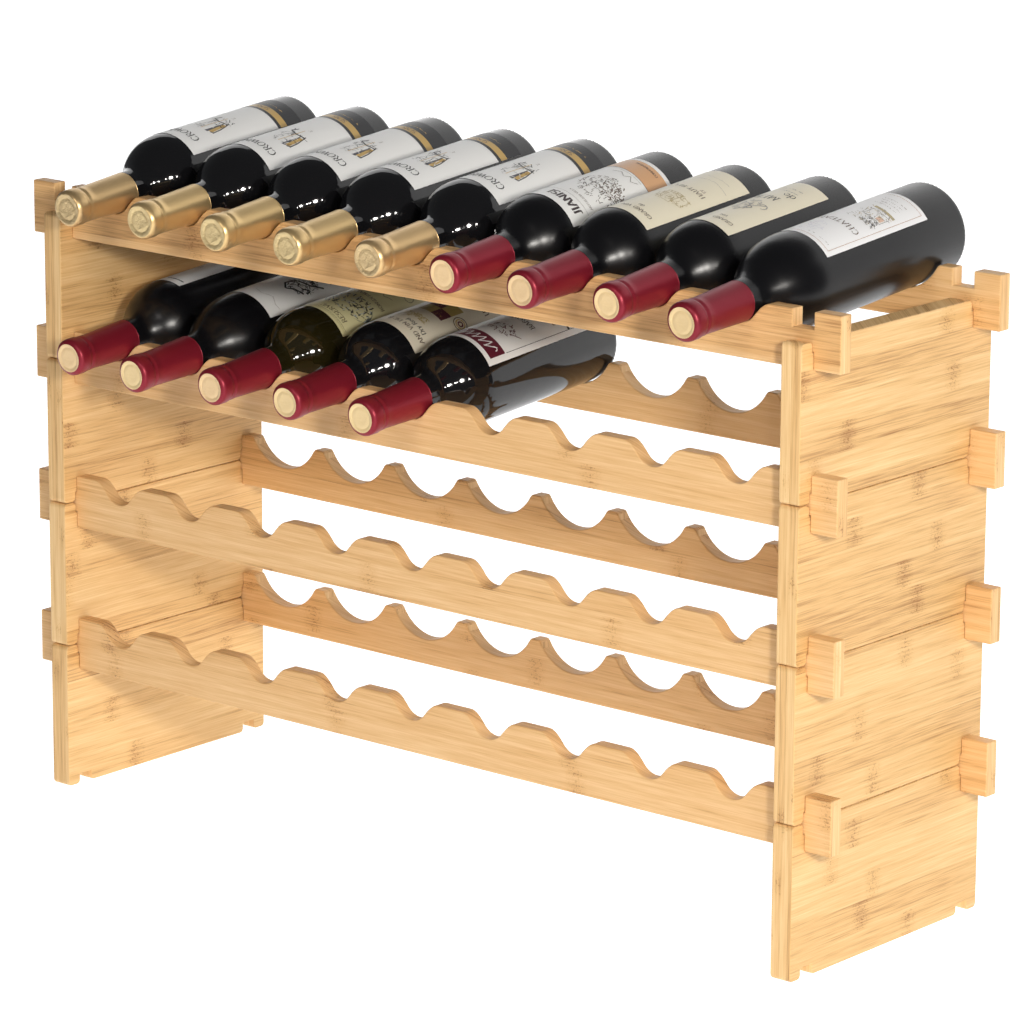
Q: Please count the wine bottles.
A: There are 14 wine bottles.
